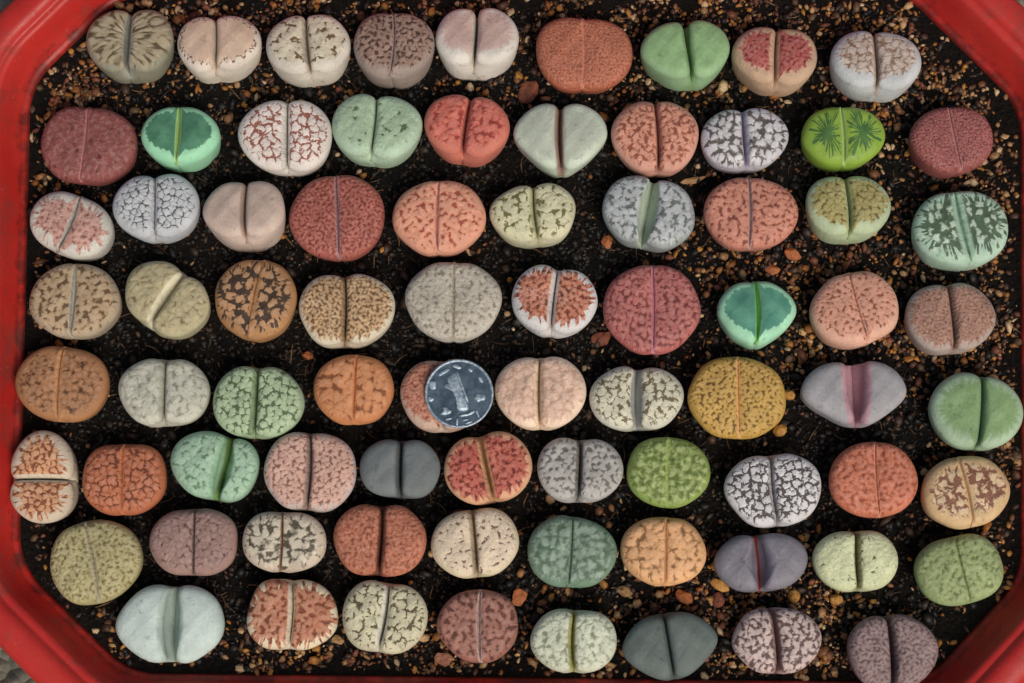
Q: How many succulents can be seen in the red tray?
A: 78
